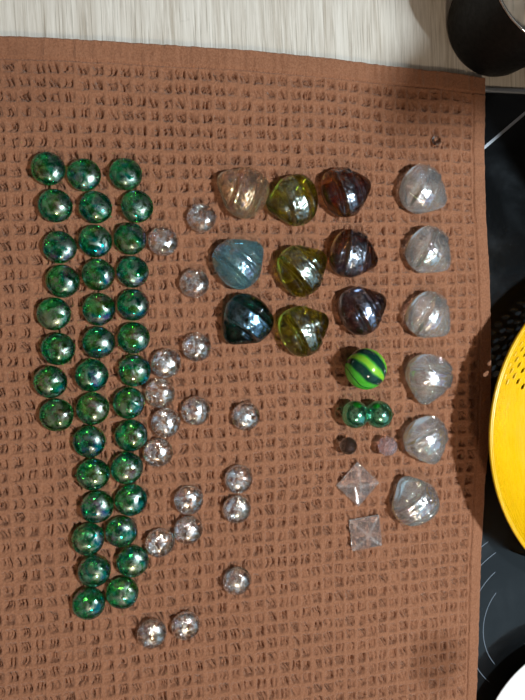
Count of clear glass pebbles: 18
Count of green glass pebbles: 36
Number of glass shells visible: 15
